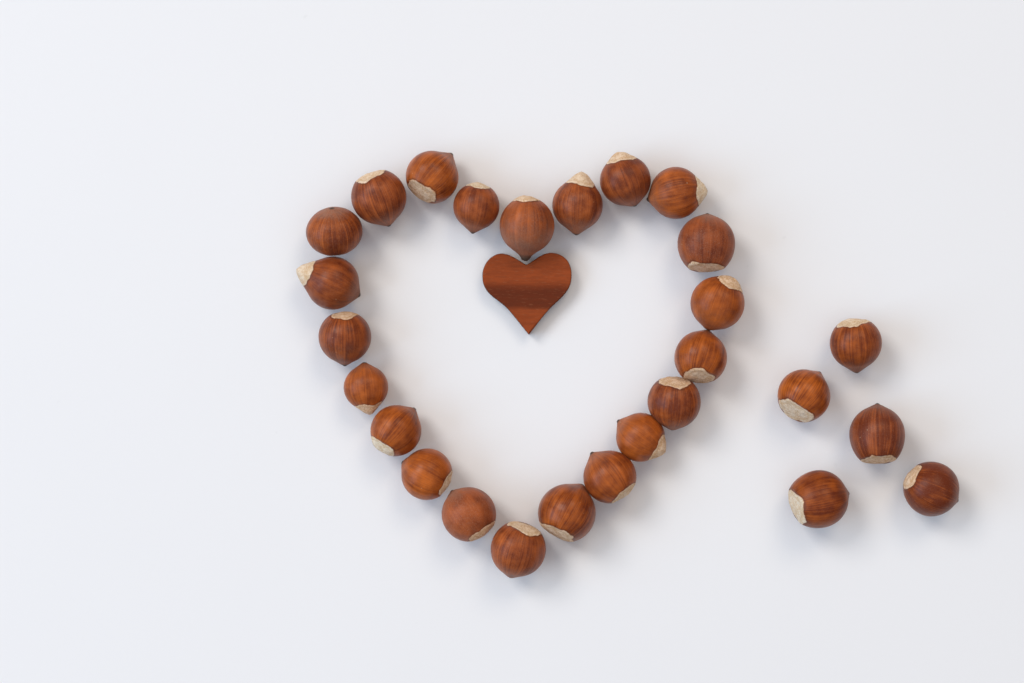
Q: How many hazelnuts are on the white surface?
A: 27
